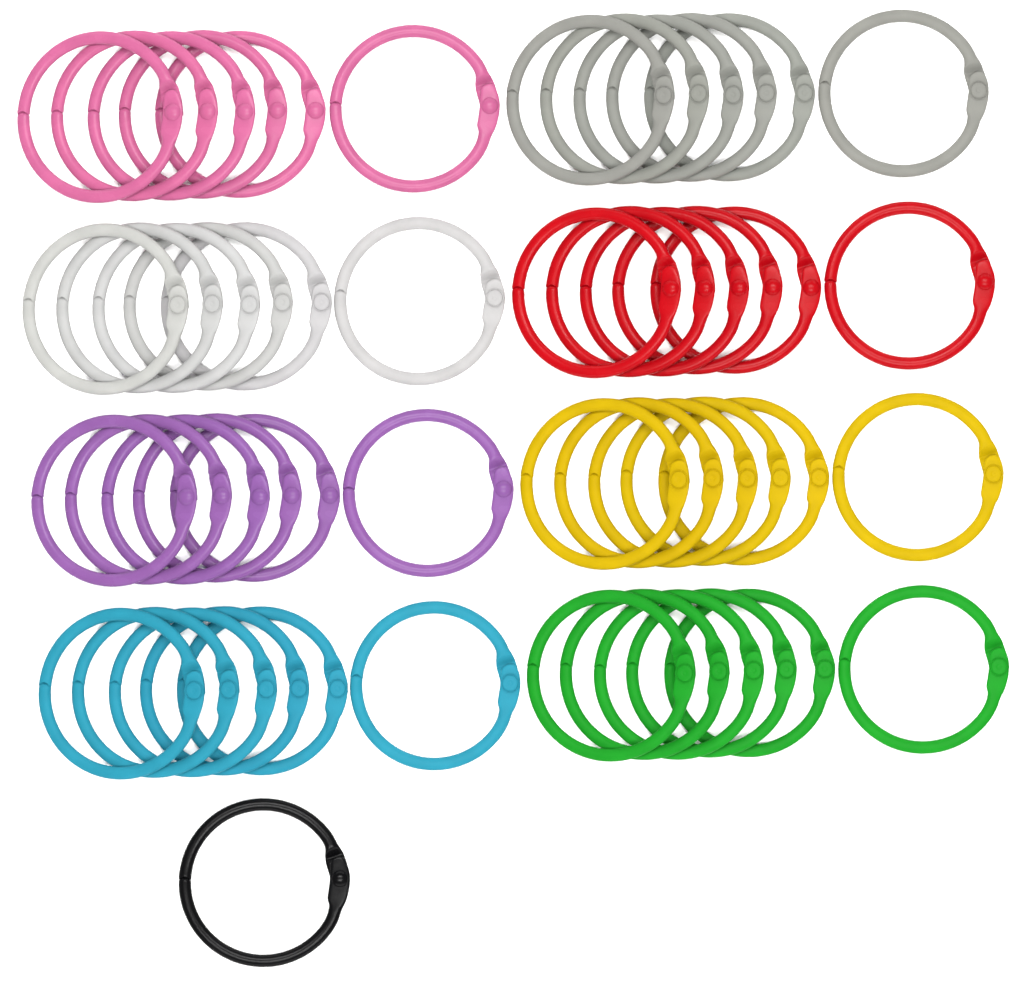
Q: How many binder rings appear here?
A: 49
